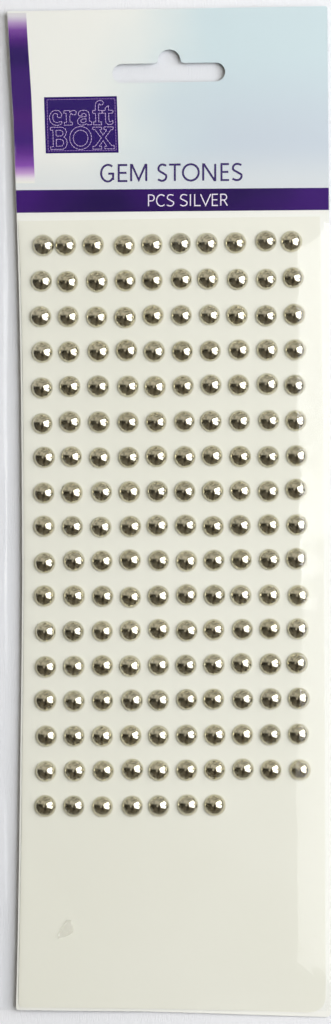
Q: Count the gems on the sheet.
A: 167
